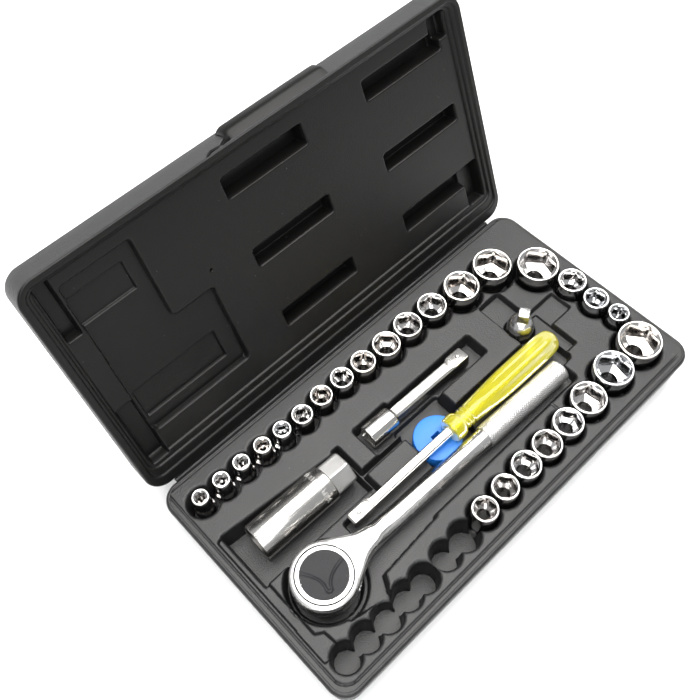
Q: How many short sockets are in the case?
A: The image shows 26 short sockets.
